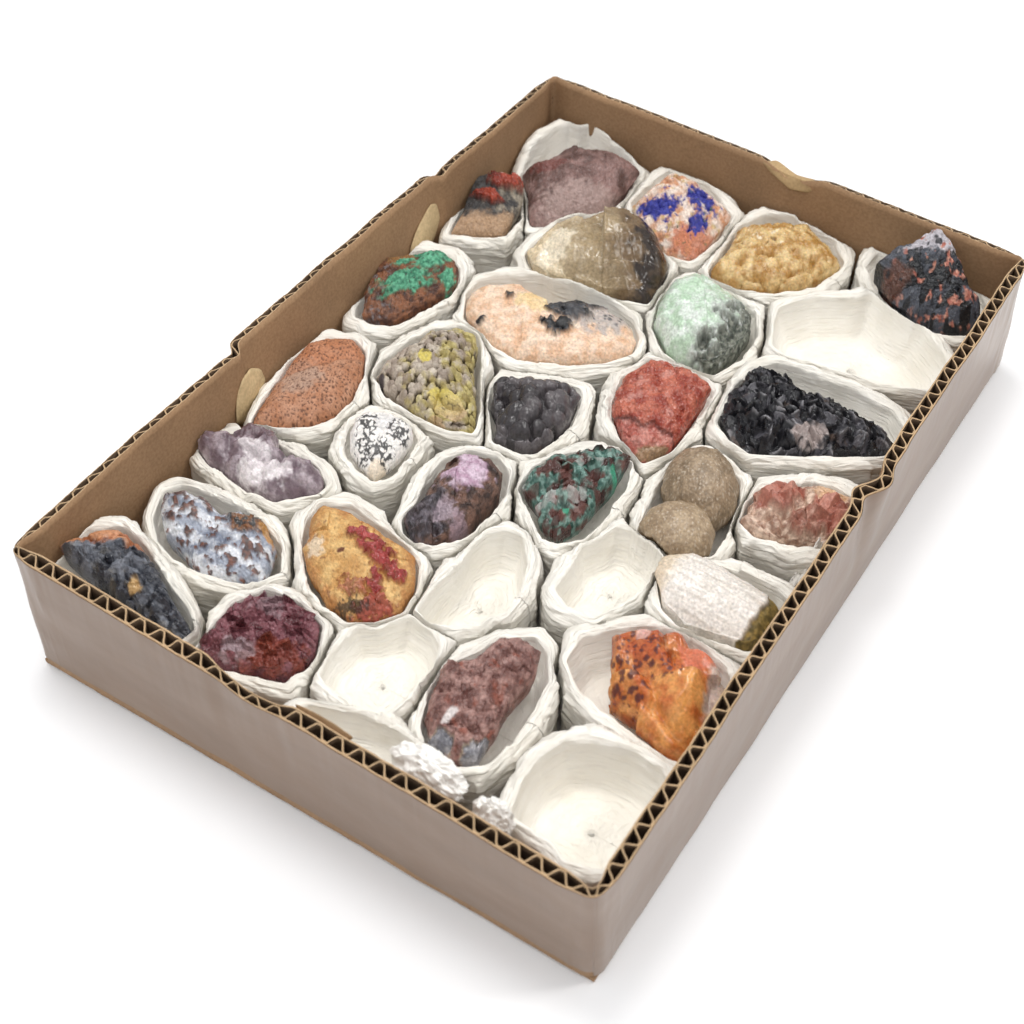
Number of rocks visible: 28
